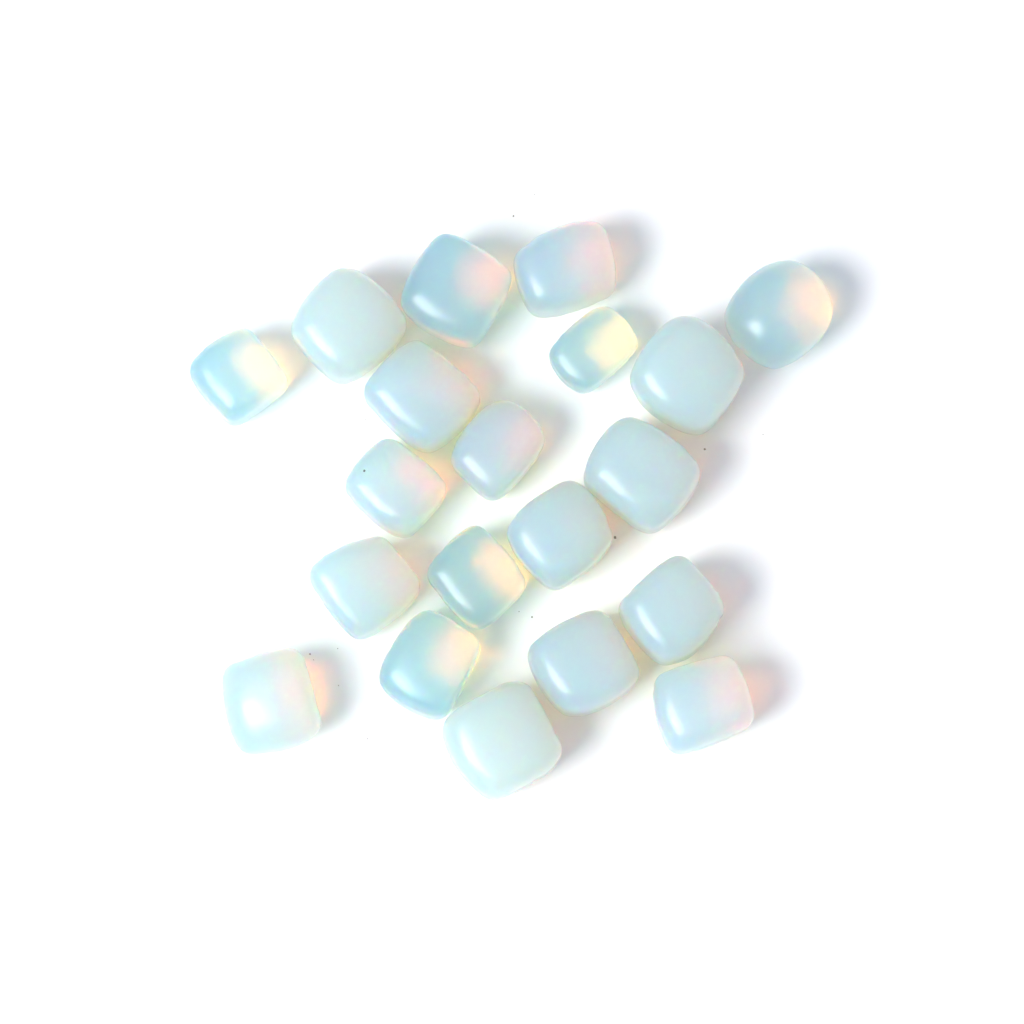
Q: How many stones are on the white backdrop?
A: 20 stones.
